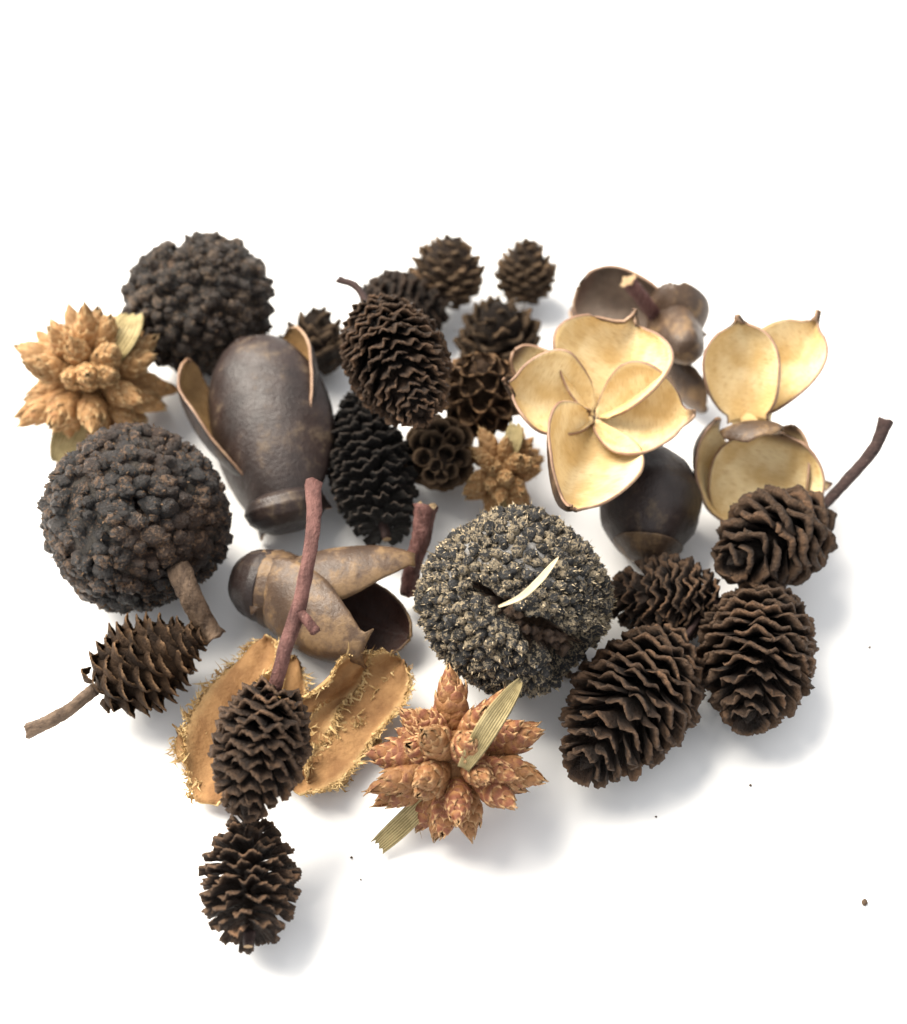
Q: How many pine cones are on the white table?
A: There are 16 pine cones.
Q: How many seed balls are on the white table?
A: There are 3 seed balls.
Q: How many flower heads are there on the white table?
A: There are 3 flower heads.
